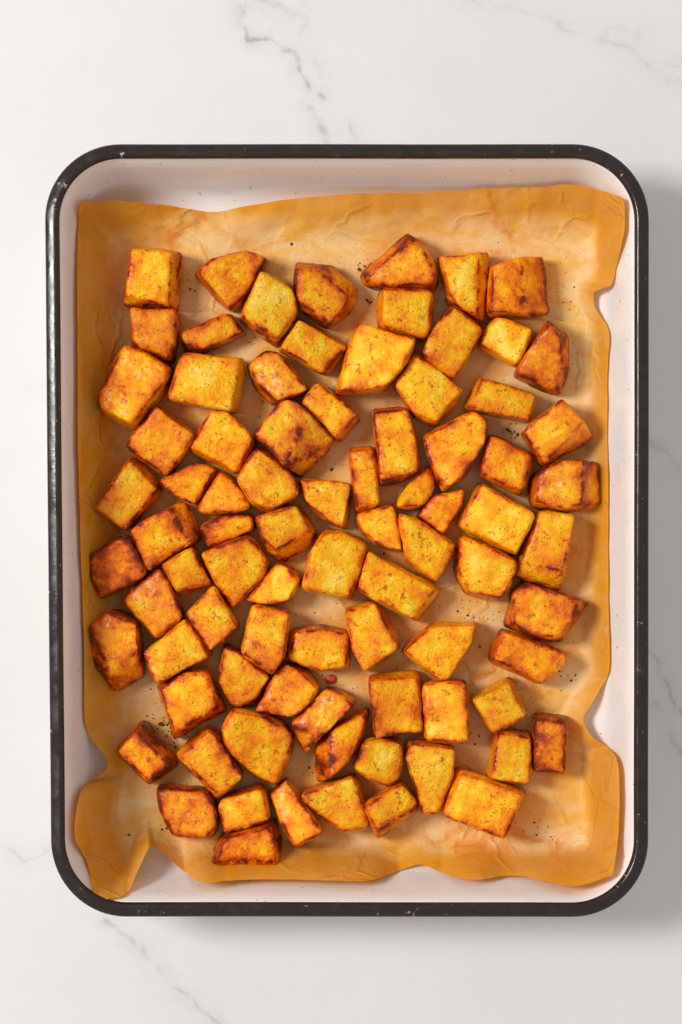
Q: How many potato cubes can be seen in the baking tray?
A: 83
